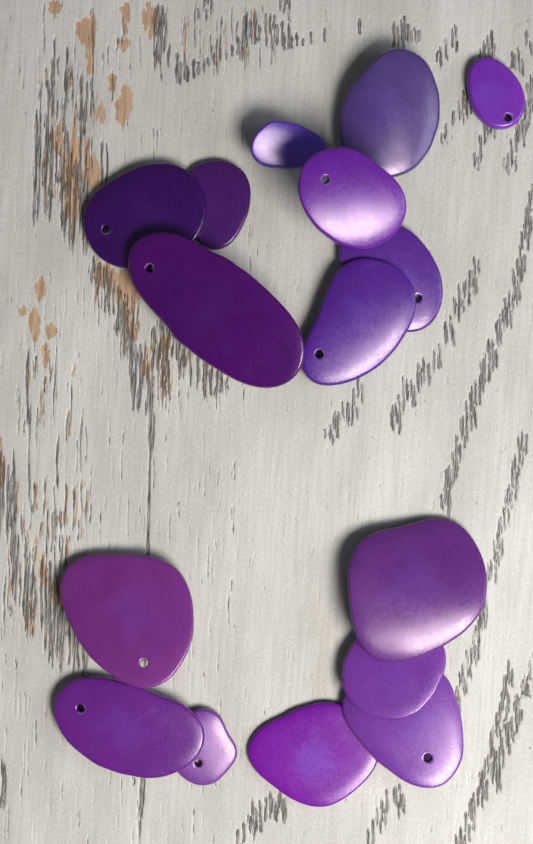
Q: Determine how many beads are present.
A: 16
